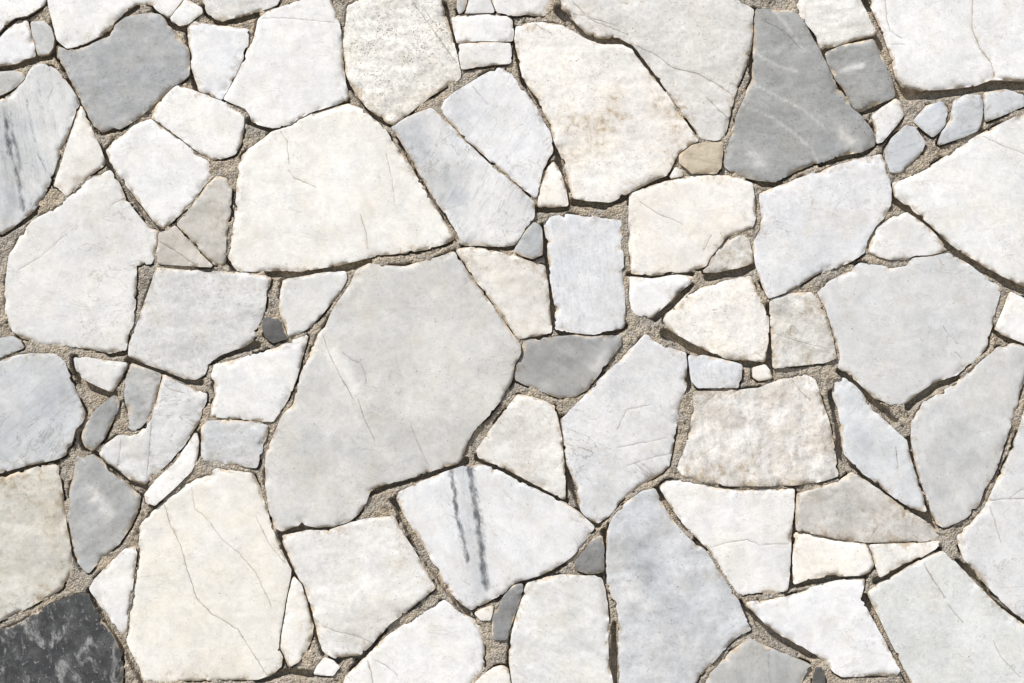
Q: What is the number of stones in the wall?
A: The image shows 99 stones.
